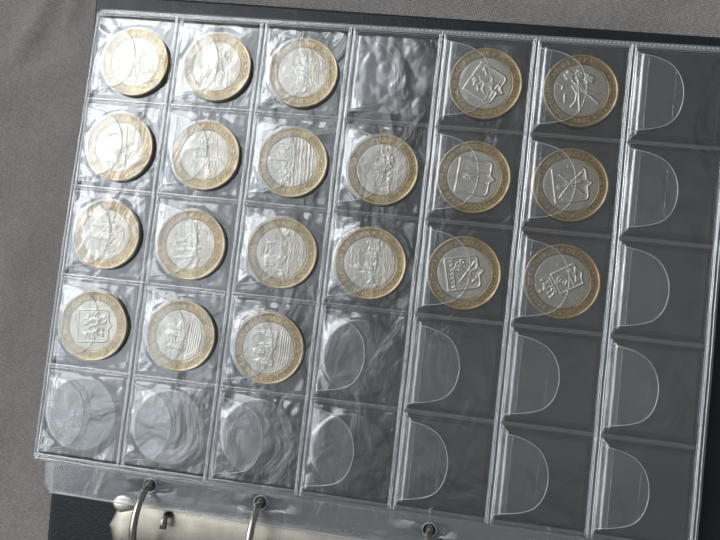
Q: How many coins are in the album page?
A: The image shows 20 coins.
